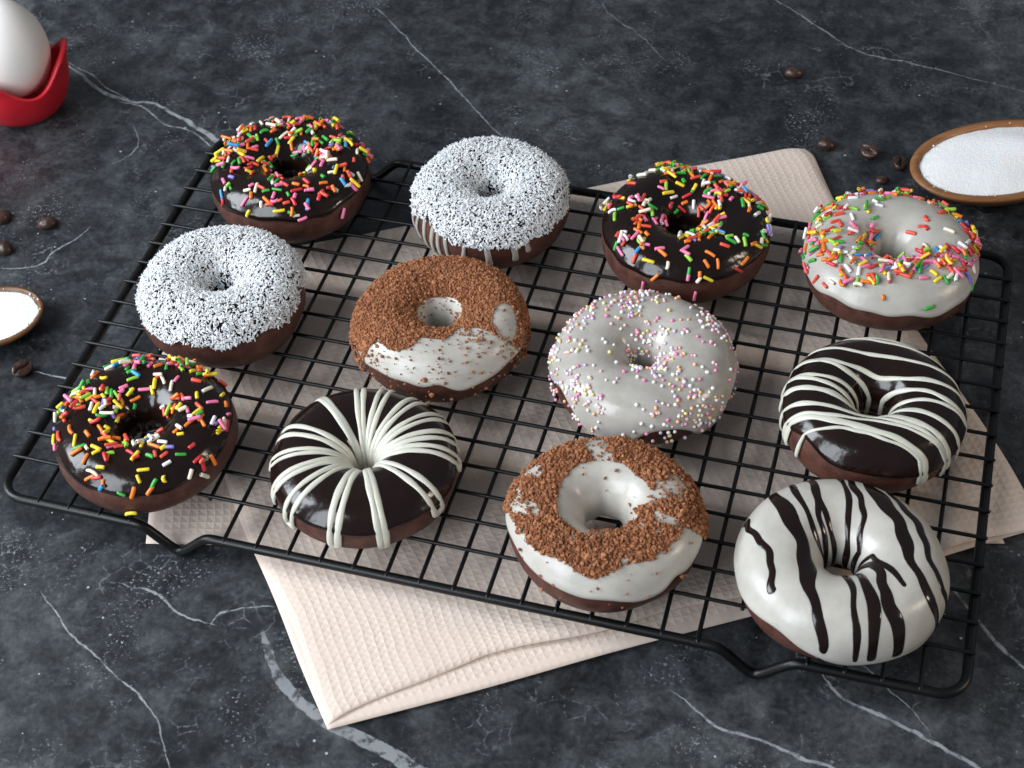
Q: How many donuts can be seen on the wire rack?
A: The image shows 12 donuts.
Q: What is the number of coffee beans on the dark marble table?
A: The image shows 9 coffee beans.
